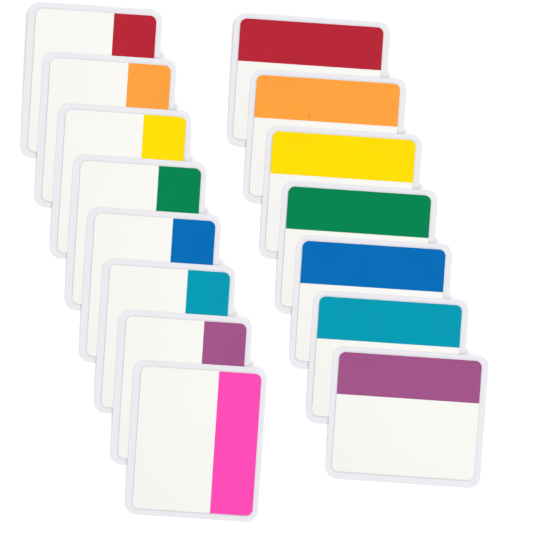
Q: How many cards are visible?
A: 15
